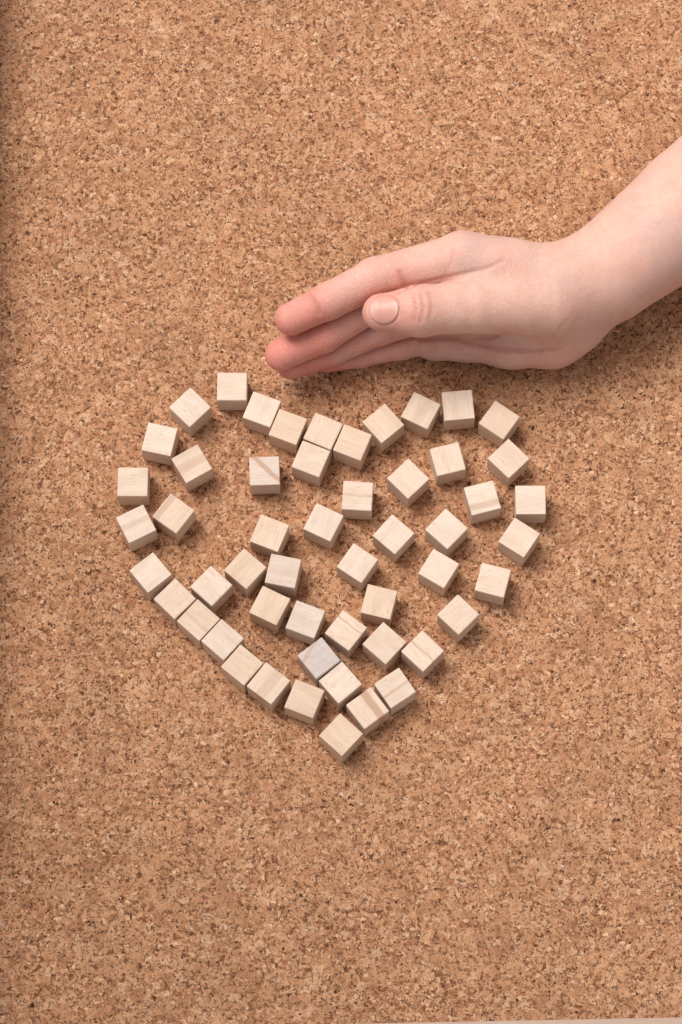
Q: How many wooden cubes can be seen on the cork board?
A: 53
